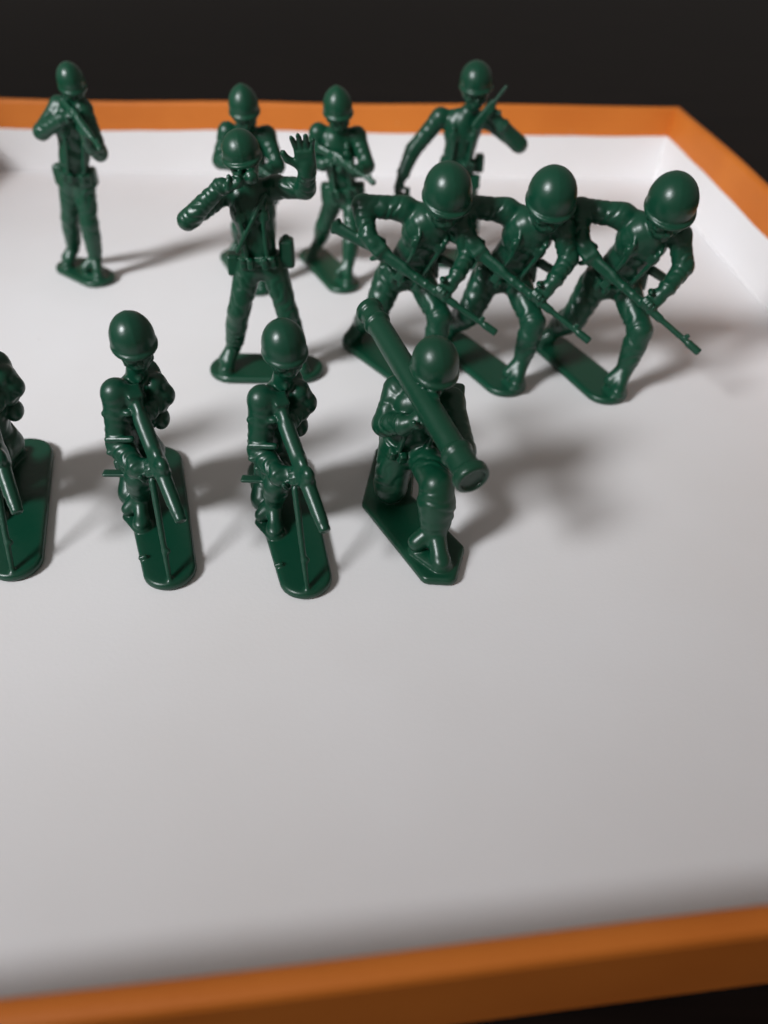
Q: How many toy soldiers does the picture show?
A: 12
